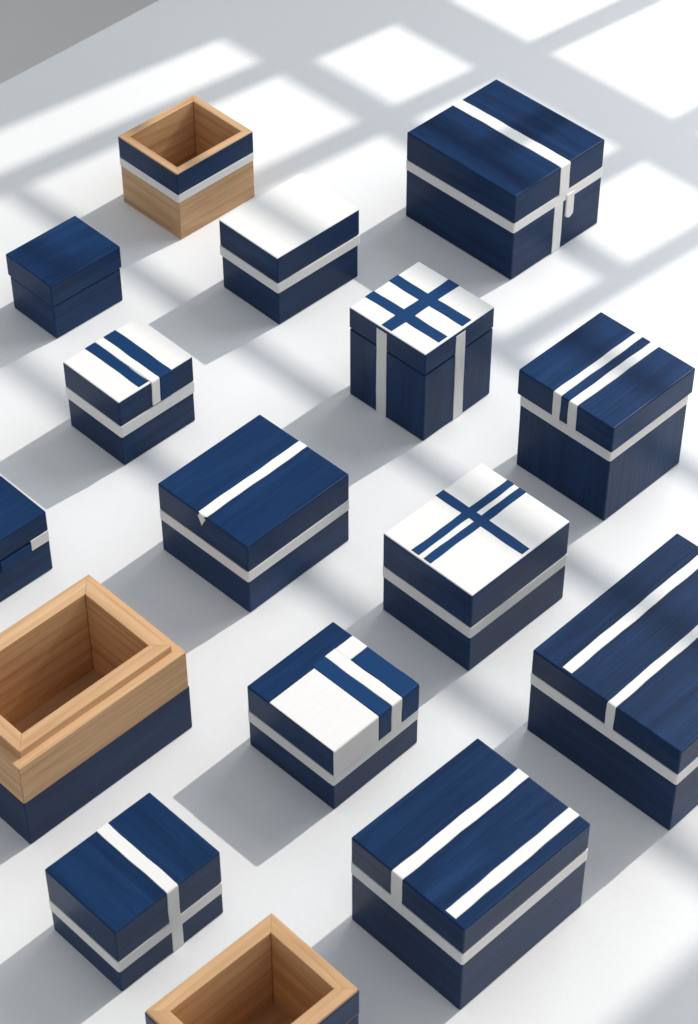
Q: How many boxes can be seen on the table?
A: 16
